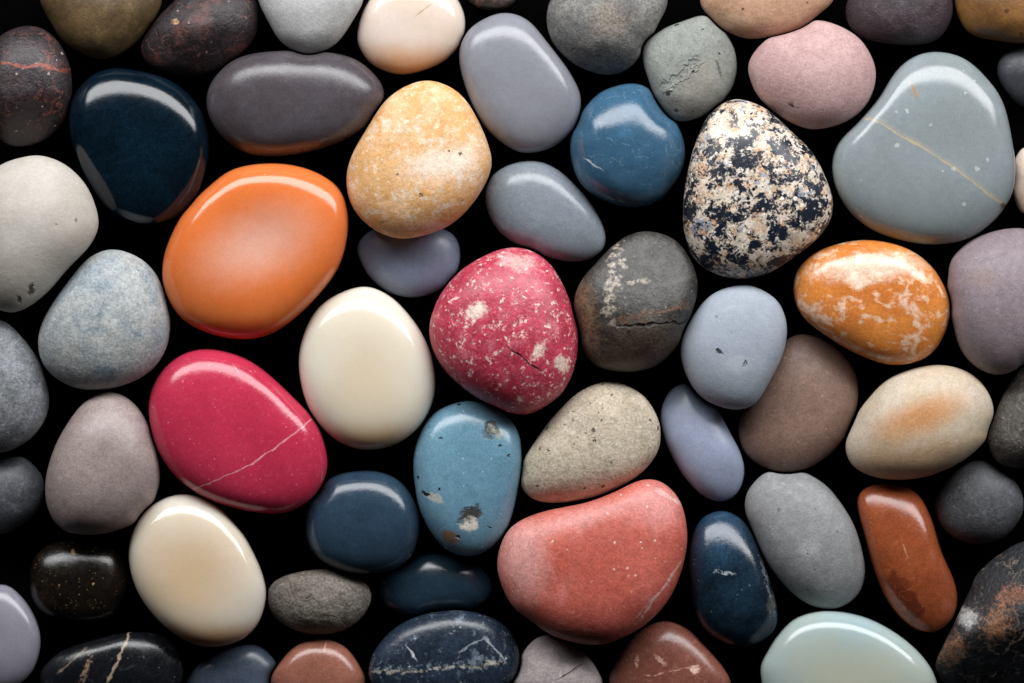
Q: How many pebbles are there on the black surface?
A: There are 61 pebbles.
